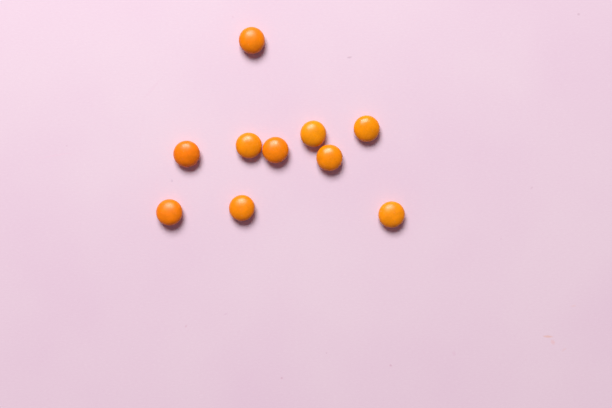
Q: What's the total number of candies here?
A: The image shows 10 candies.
